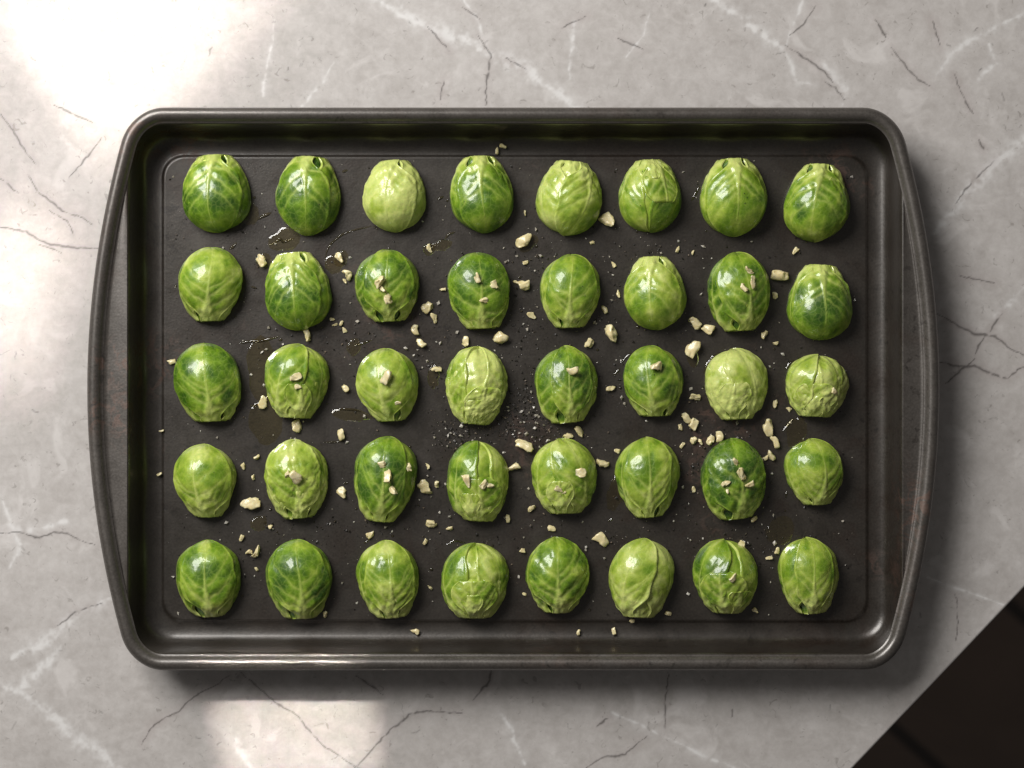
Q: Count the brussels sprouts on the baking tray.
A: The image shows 40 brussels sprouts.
